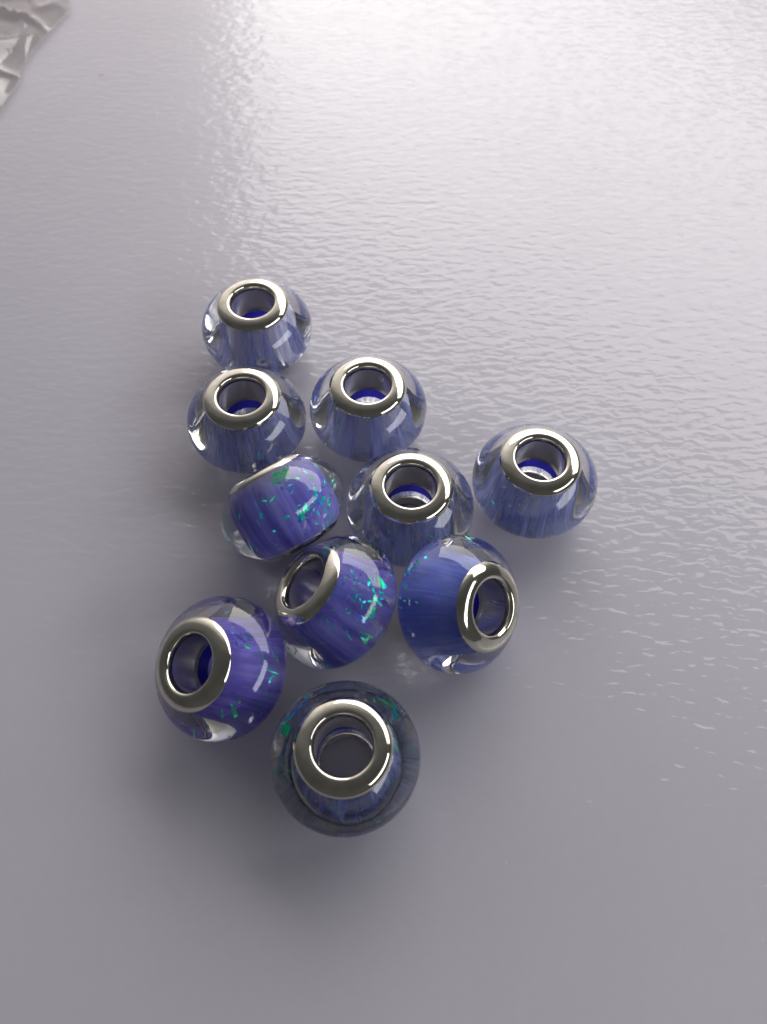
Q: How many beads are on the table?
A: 10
